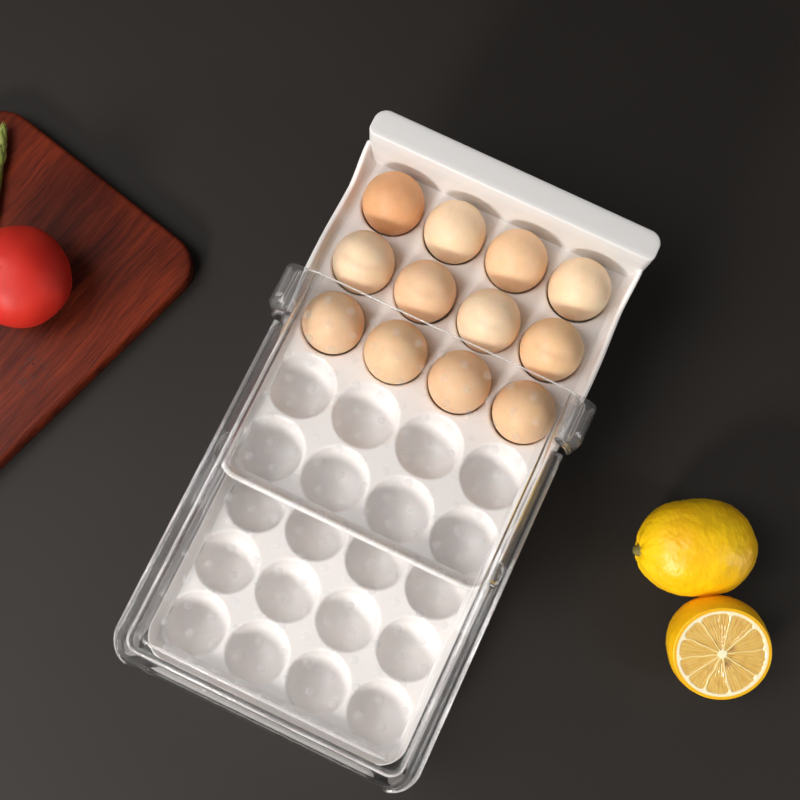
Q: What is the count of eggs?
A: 12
